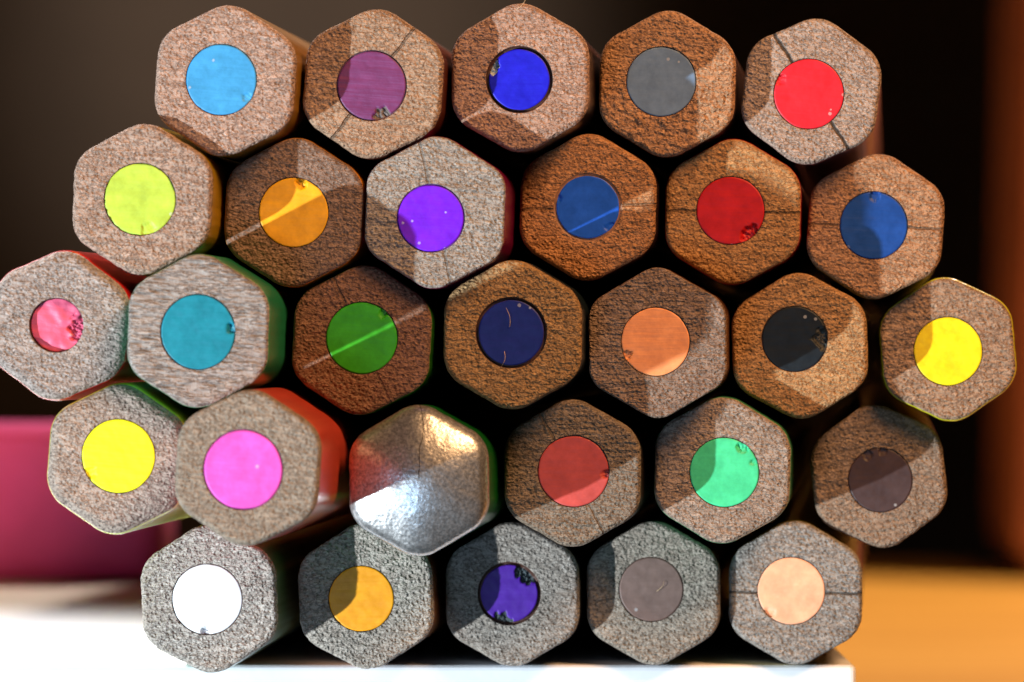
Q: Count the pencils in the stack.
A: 29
